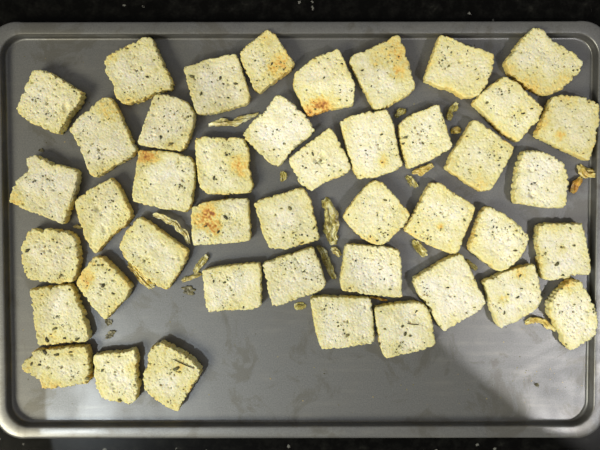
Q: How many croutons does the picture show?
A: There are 43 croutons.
